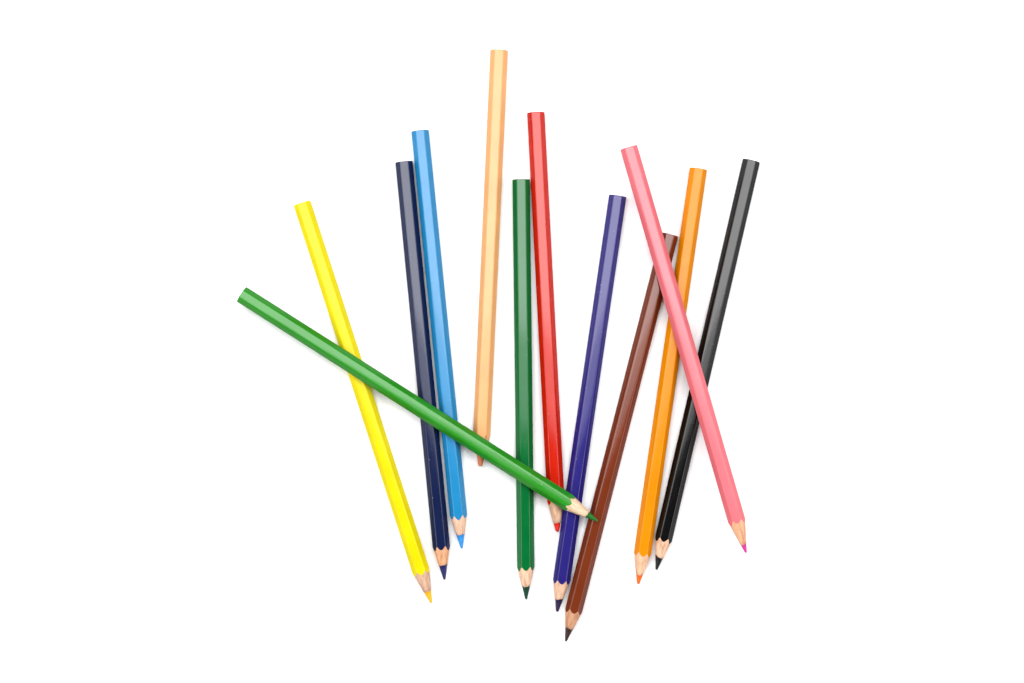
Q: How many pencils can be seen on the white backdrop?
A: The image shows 12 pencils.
